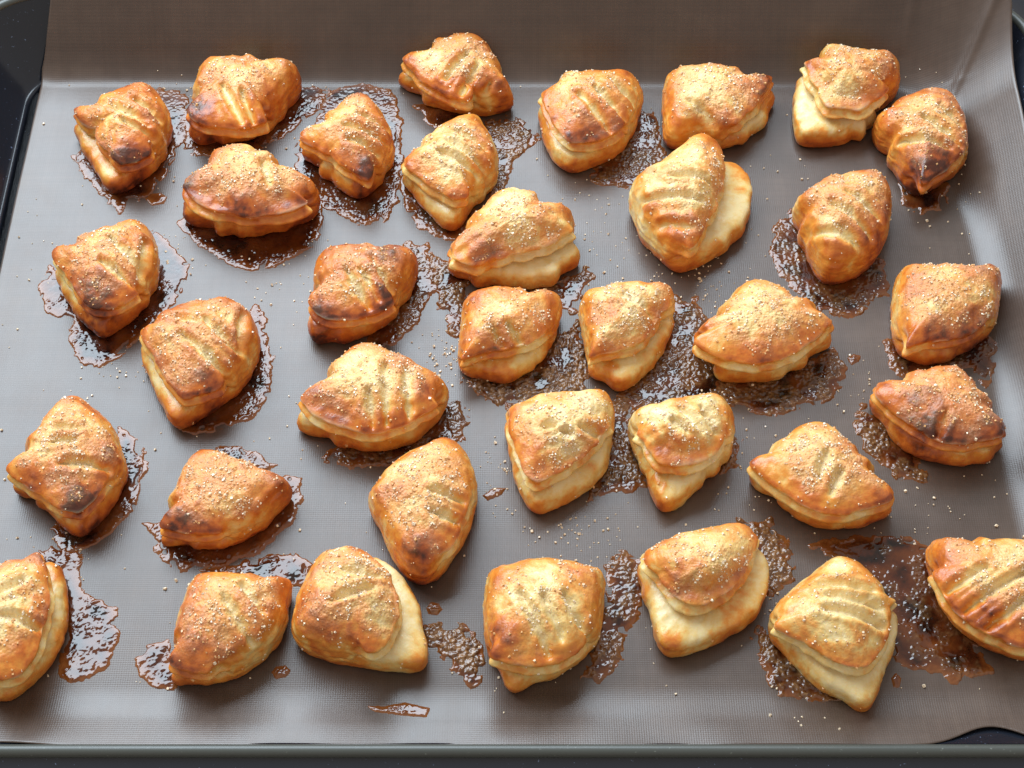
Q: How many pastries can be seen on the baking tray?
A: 35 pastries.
